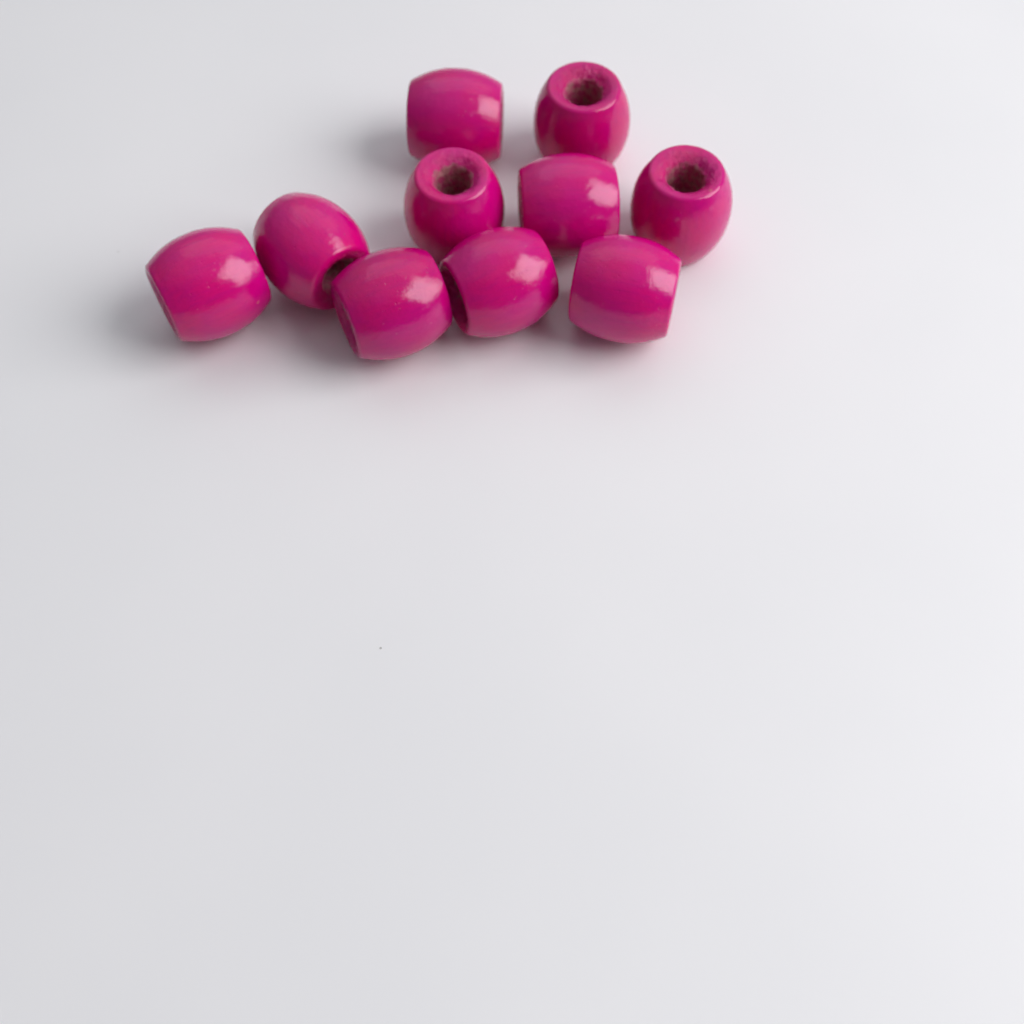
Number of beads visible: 10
